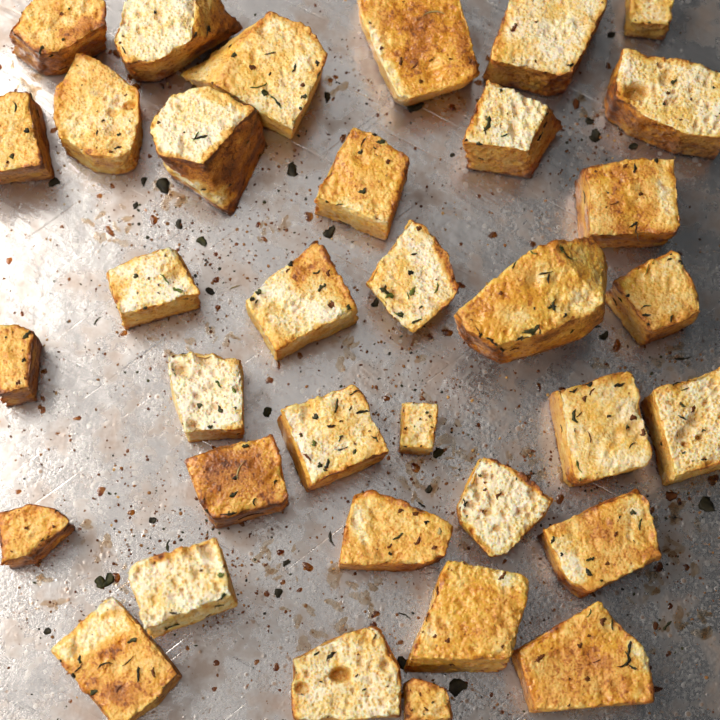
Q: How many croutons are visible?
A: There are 35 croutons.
